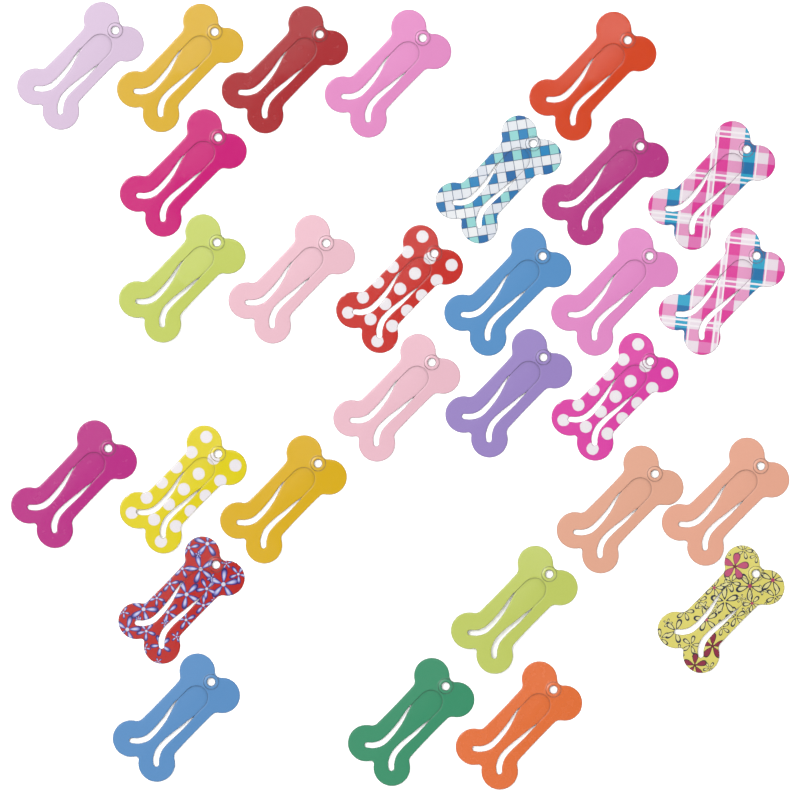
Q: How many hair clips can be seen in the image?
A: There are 29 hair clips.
